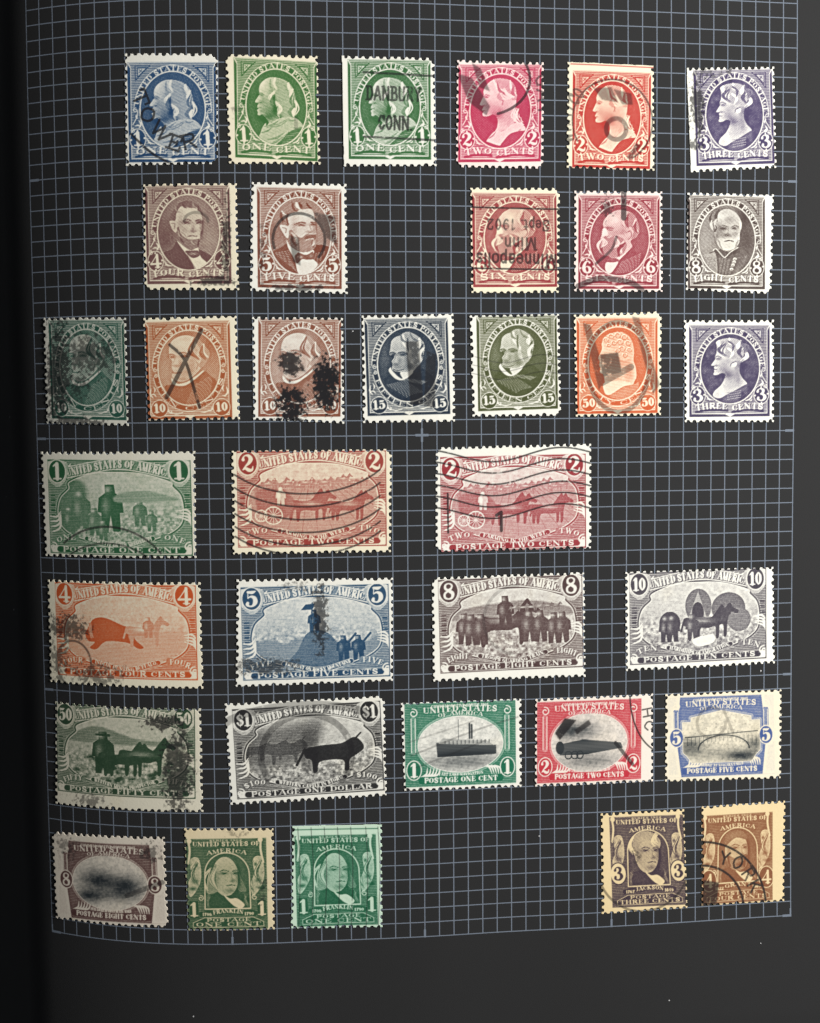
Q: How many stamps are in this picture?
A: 35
